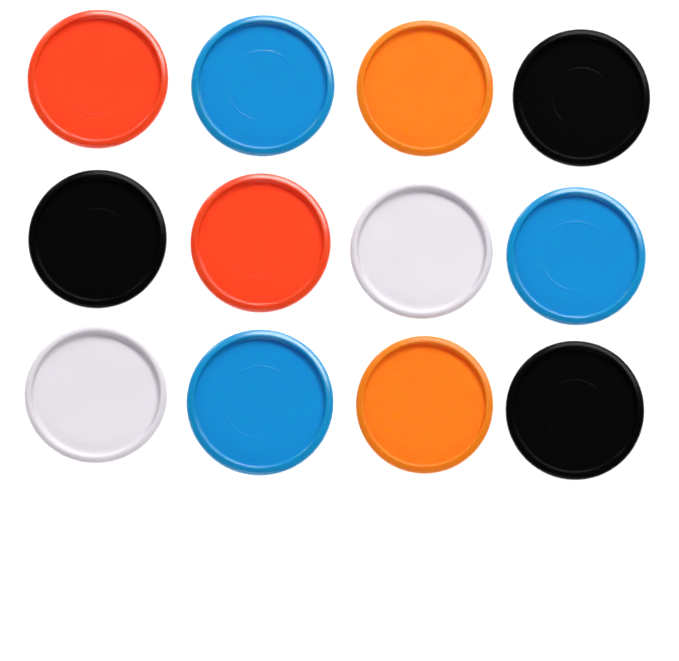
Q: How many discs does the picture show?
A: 12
